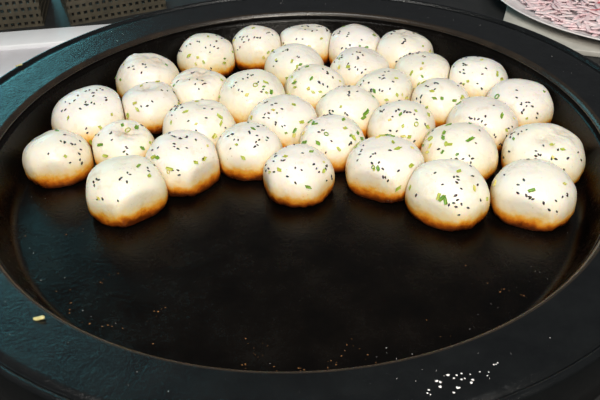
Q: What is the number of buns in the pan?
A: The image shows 35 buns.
